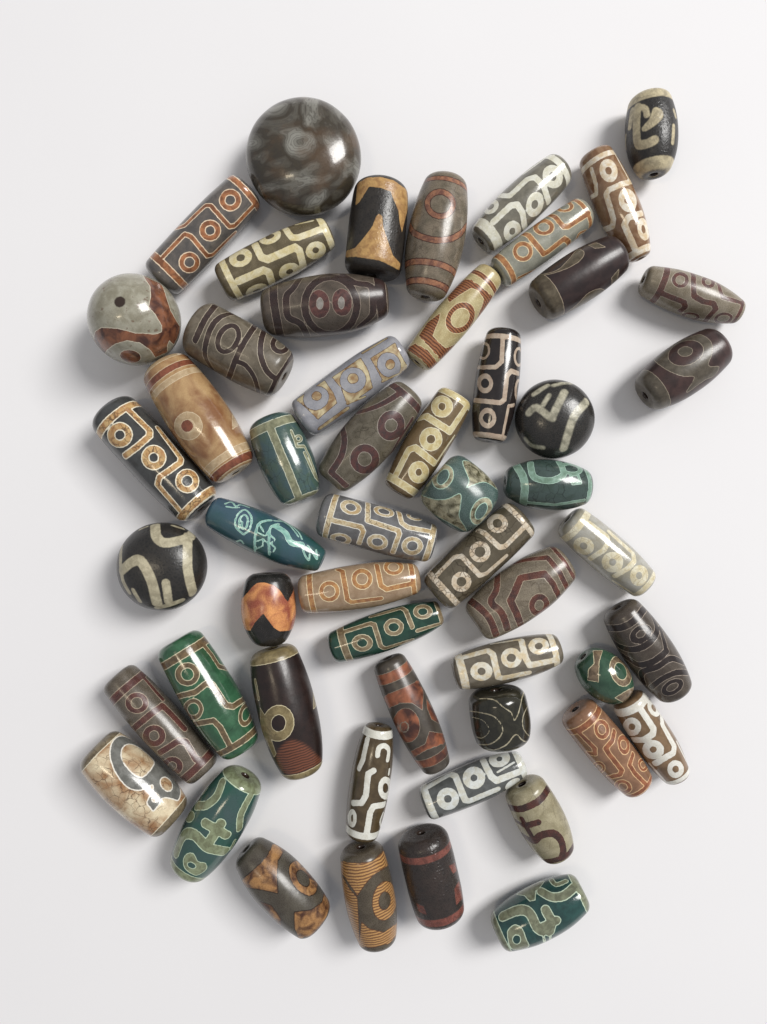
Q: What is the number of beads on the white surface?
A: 54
